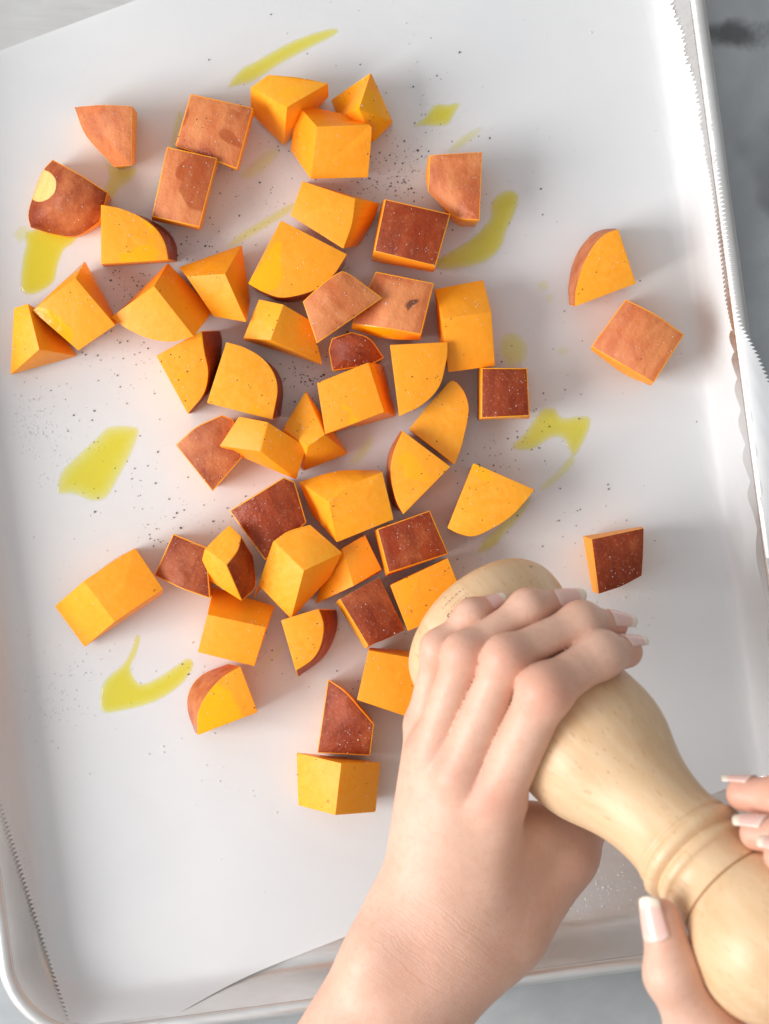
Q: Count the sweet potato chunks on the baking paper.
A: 51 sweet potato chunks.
